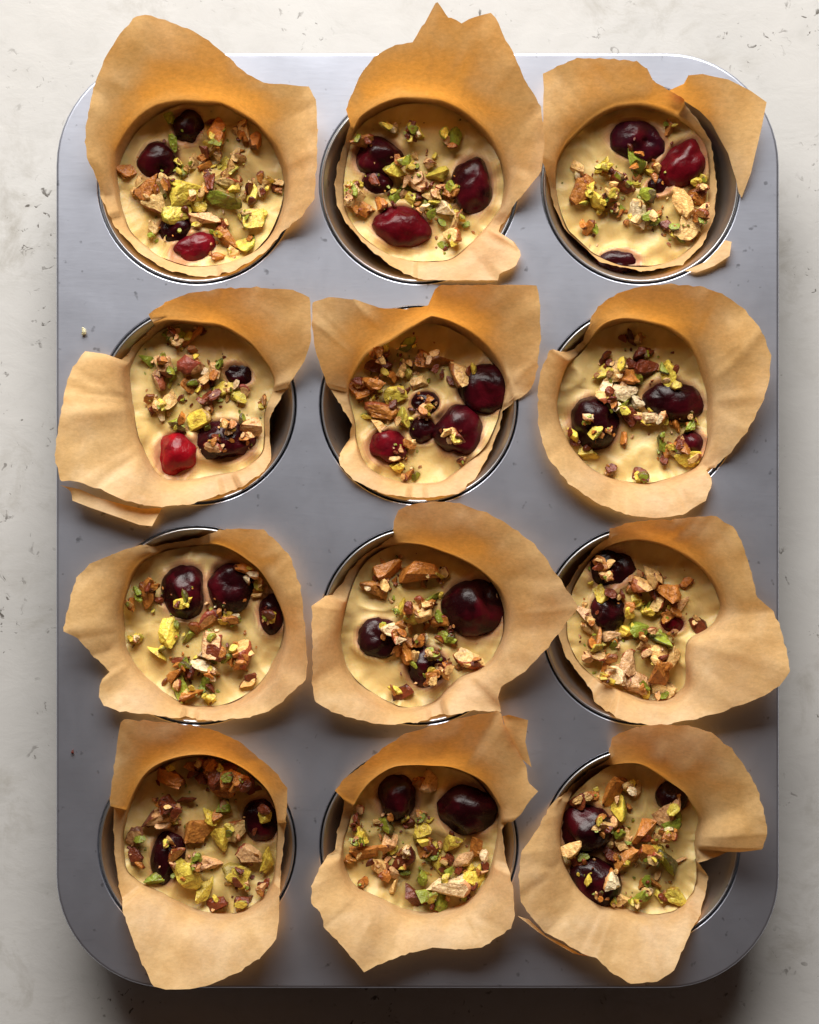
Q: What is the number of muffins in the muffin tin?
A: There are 12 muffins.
